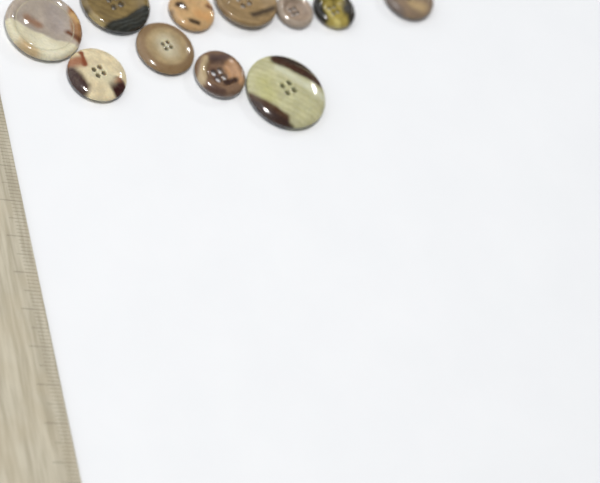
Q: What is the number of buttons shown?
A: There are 11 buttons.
